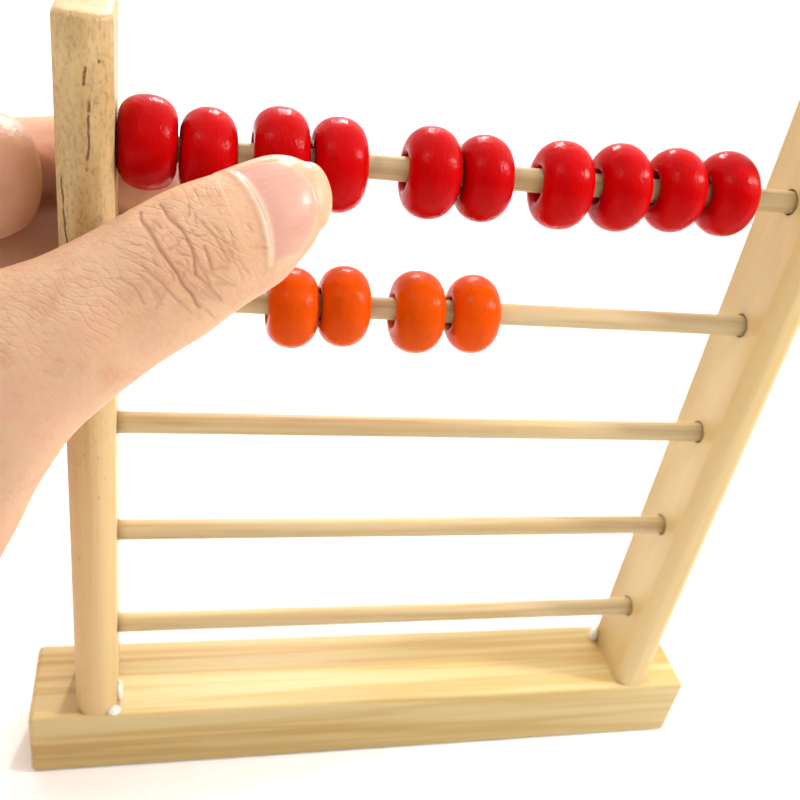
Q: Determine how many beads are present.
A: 14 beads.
